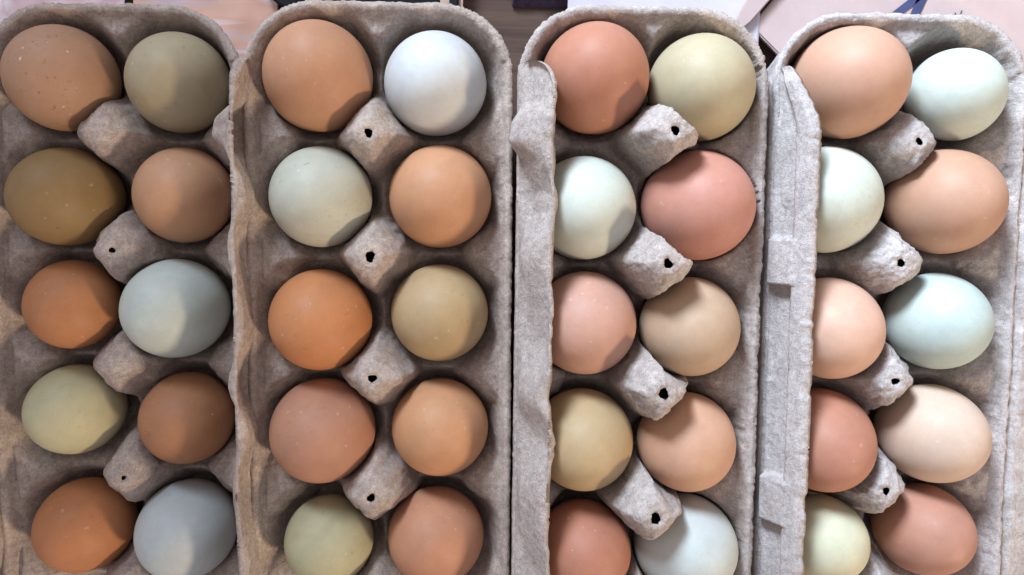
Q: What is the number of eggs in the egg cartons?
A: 40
